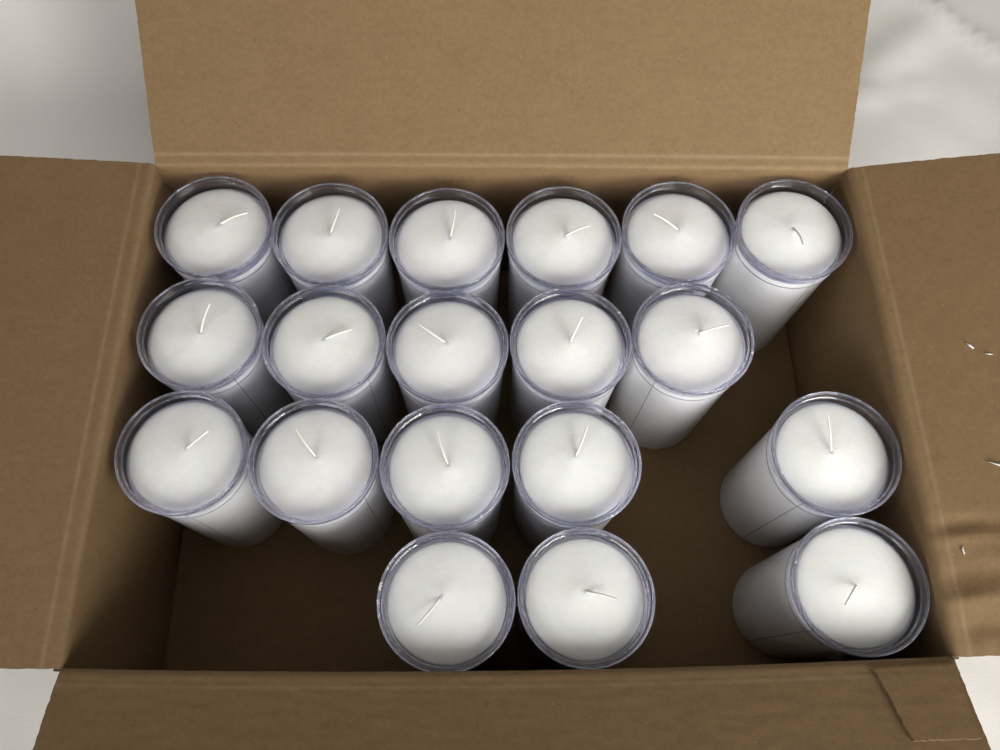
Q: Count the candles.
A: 19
